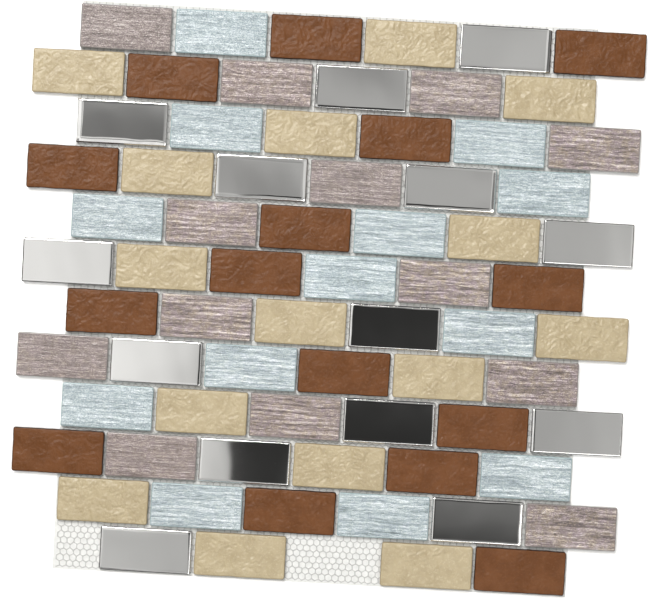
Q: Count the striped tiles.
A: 26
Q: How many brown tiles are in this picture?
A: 15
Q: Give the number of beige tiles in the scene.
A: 15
